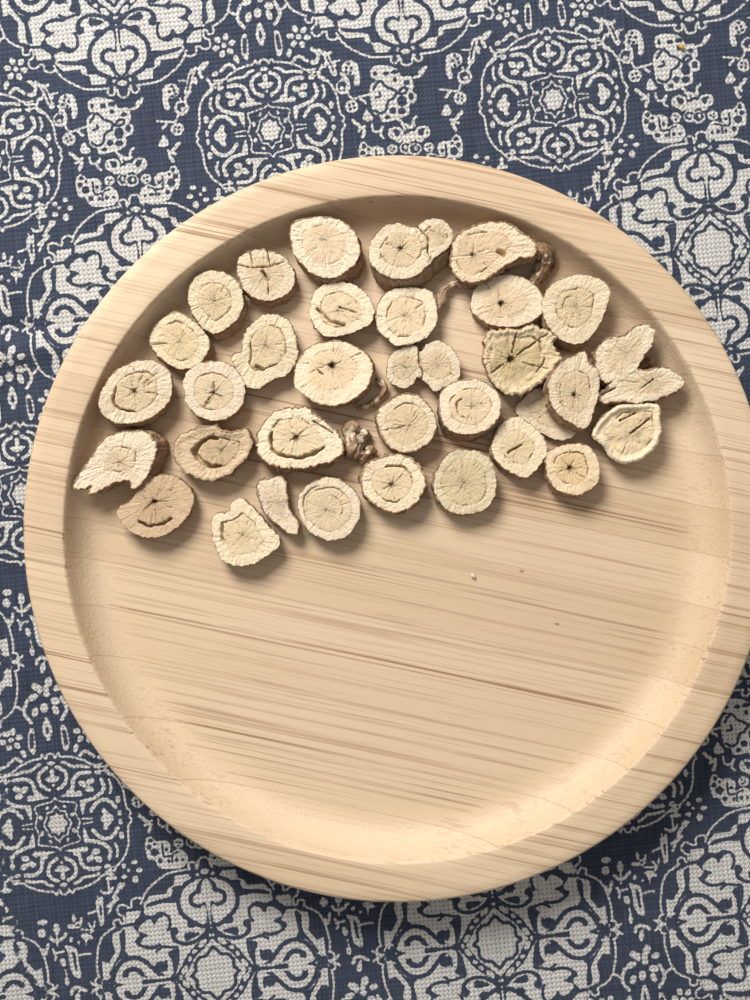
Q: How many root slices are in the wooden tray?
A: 33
